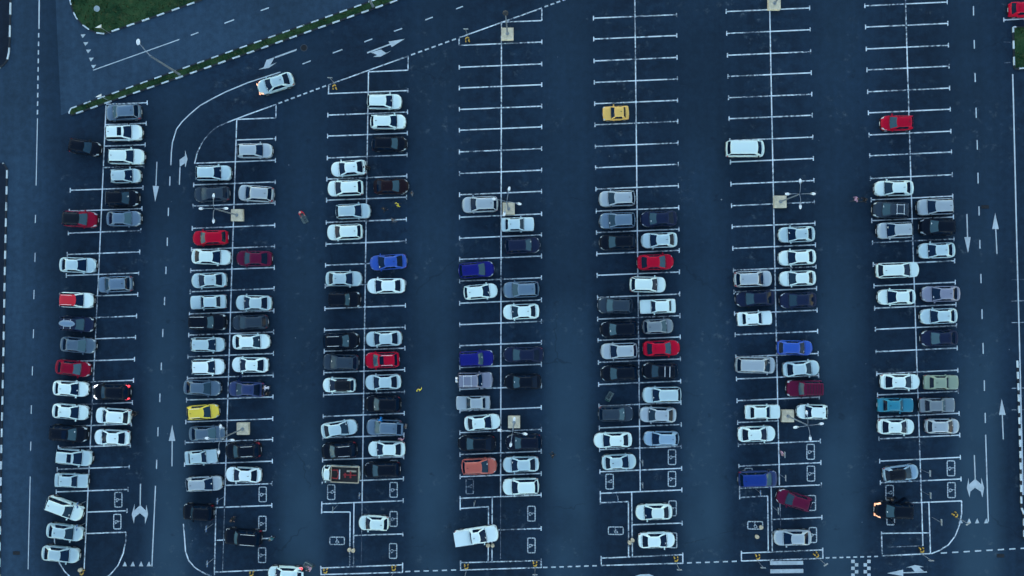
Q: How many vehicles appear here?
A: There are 161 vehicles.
